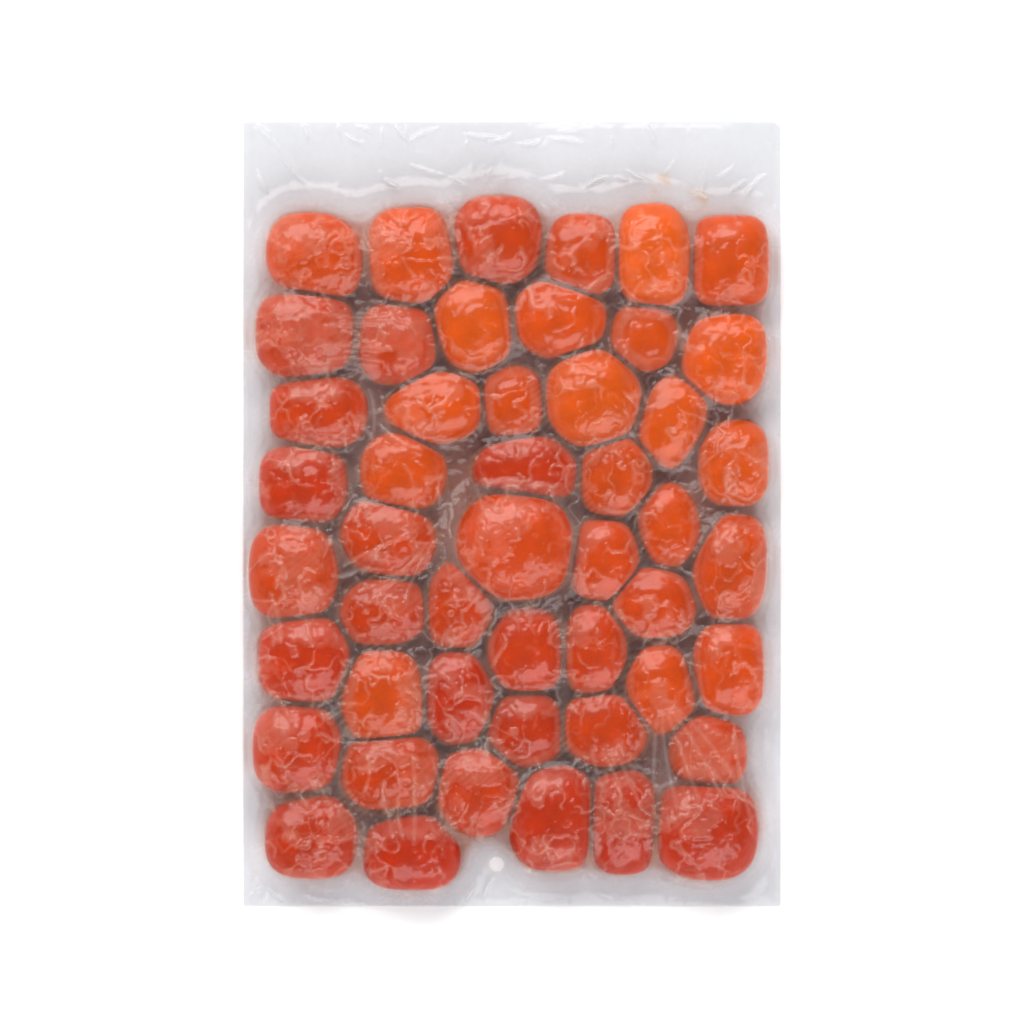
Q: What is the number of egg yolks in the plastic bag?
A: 49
